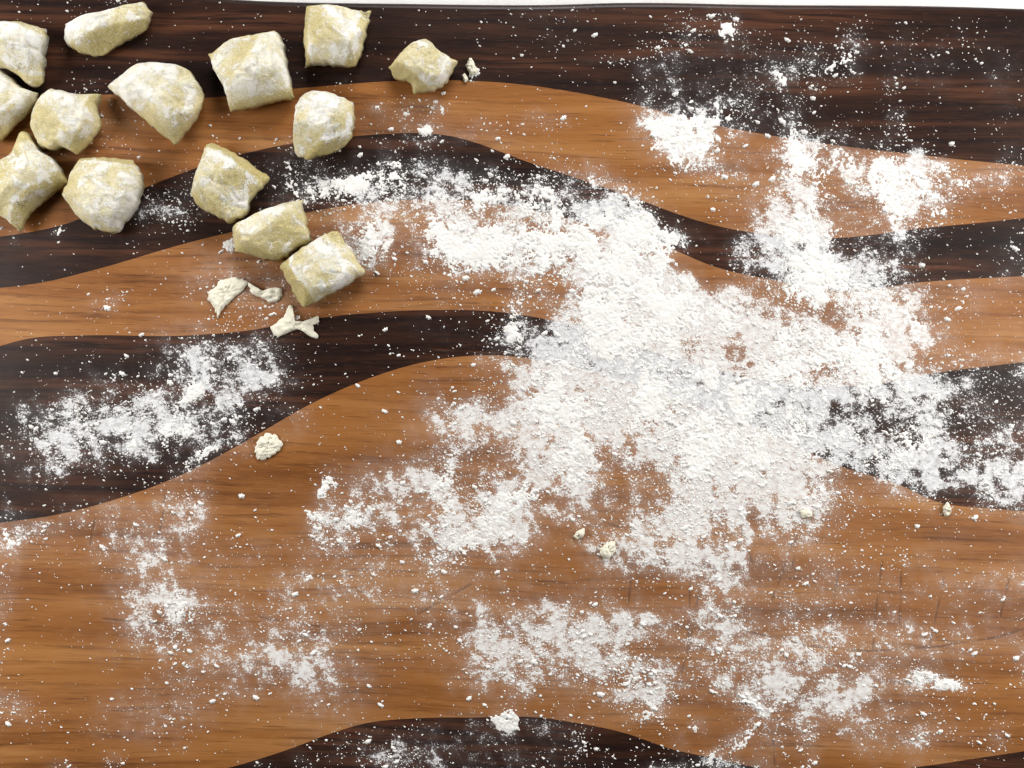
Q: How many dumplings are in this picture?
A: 14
